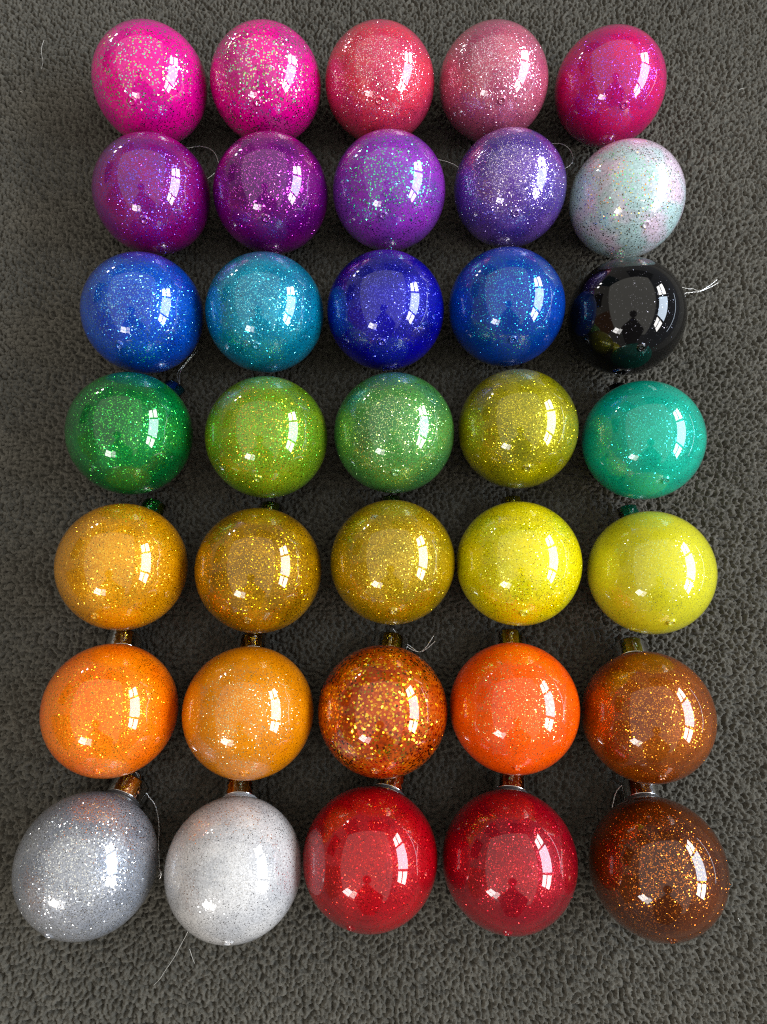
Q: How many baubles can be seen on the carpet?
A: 35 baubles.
